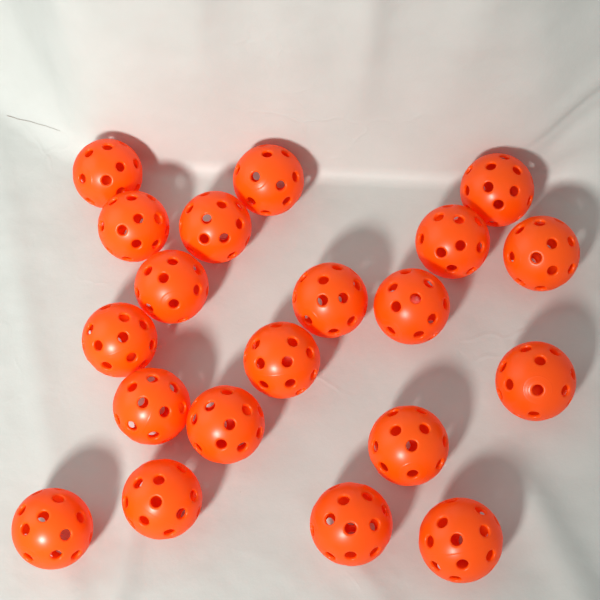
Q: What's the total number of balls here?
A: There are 20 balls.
